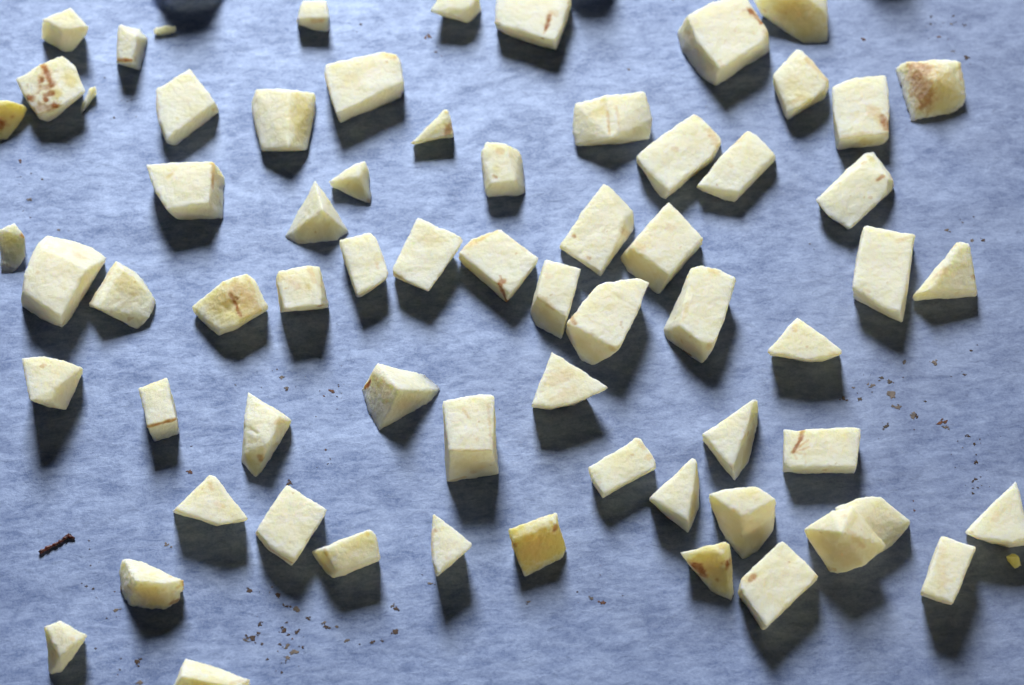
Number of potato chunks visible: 67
